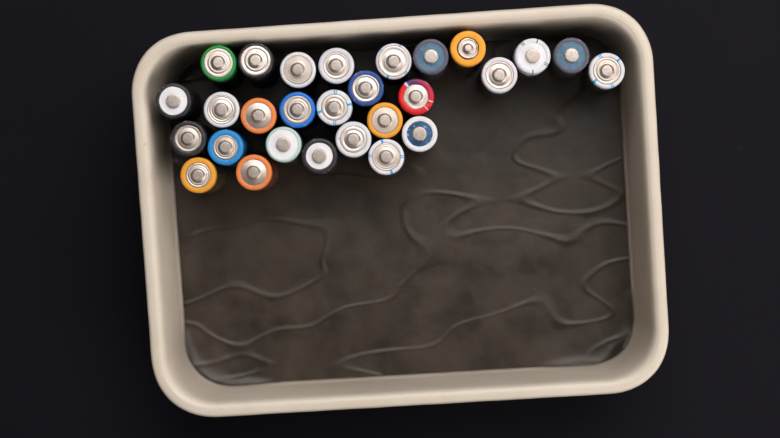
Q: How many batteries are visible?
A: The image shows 28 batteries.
